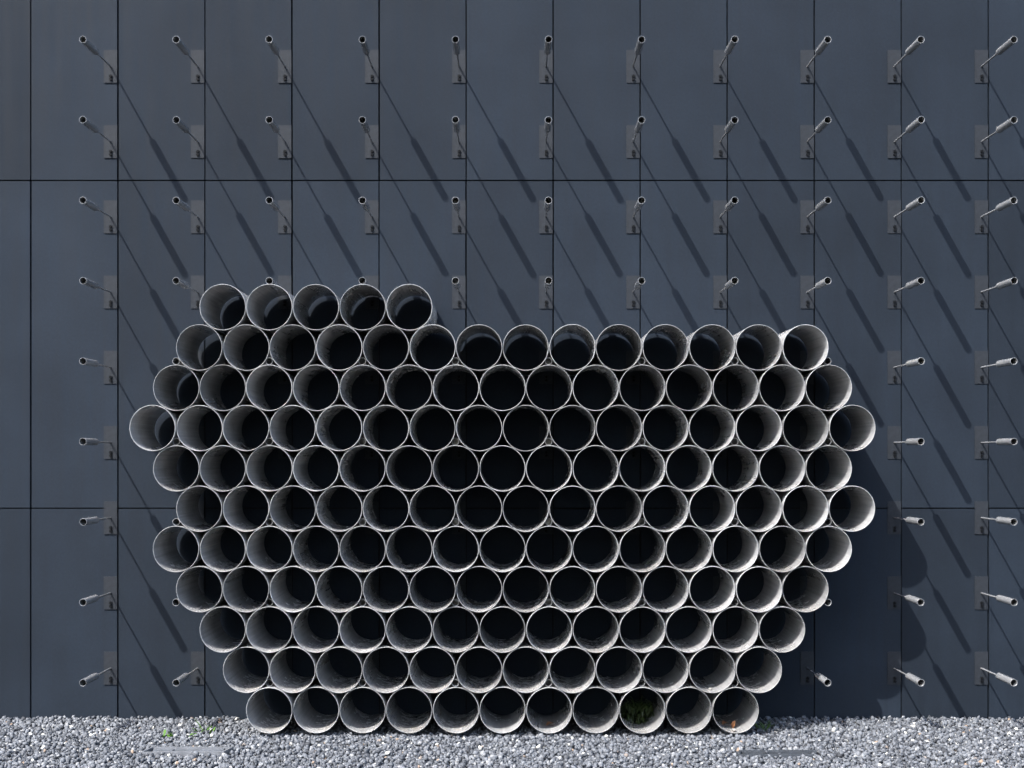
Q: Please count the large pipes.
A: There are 145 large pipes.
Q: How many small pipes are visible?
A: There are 99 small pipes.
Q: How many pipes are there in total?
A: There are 244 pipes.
